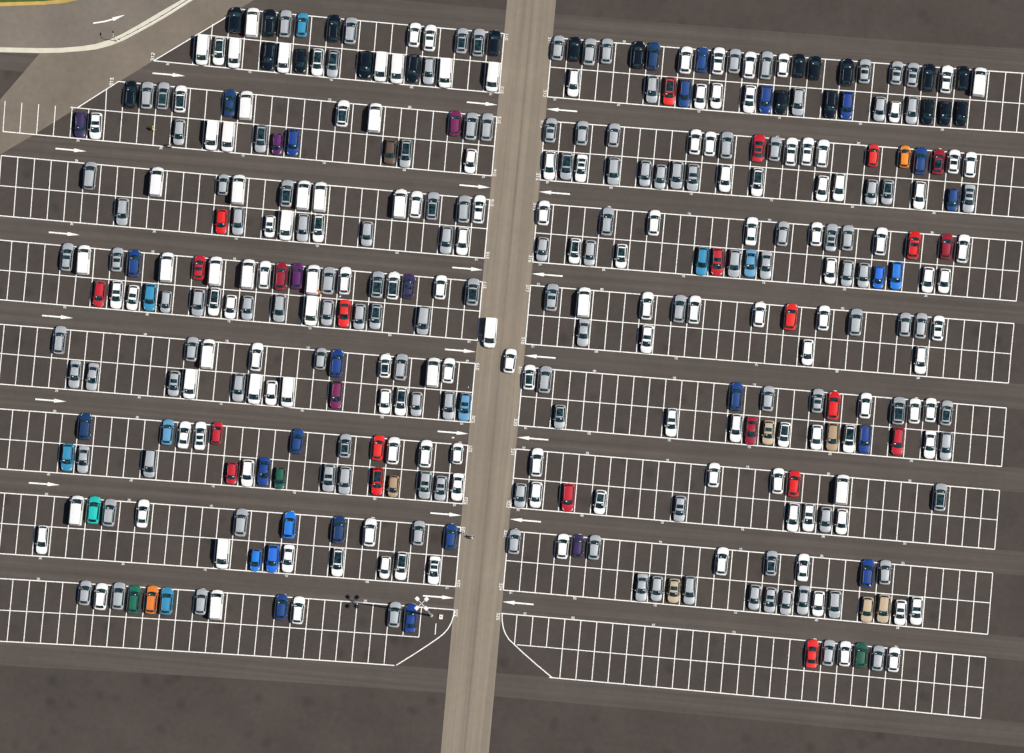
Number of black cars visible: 21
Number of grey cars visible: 127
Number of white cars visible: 114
